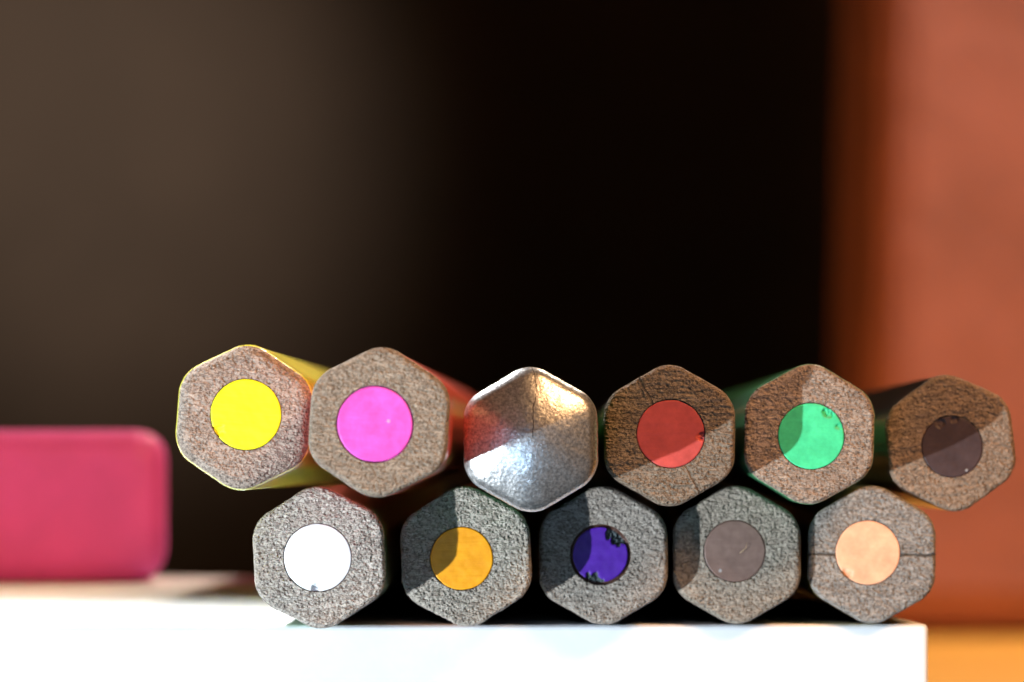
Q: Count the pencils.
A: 11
